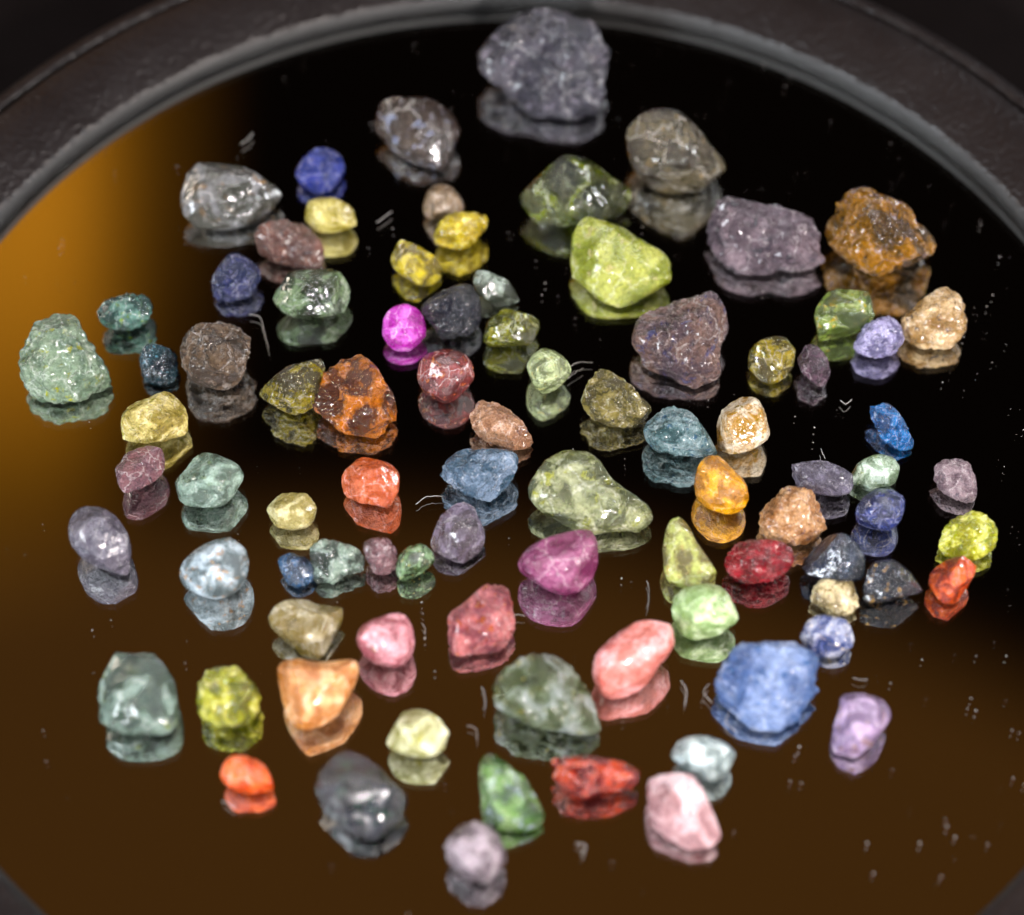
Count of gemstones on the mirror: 87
